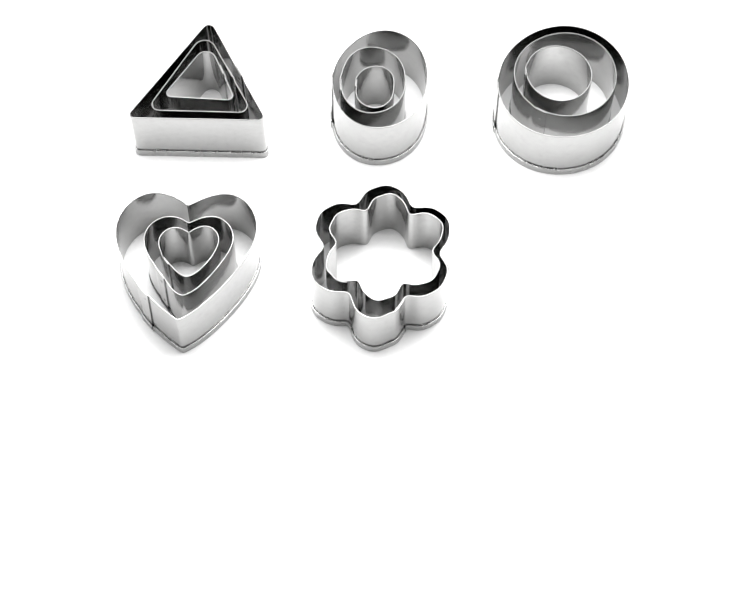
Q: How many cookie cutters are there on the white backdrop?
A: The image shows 14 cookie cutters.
